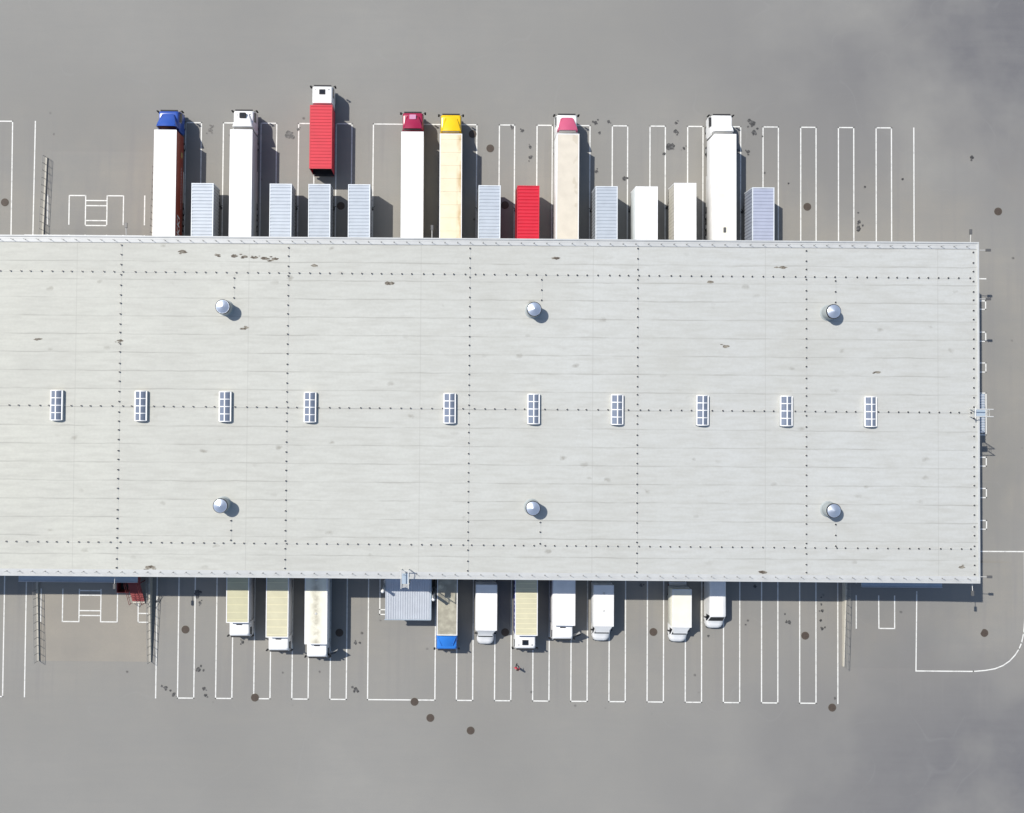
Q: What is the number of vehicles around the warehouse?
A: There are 17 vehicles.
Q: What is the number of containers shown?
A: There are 10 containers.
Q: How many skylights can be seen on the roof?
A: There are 10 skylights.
